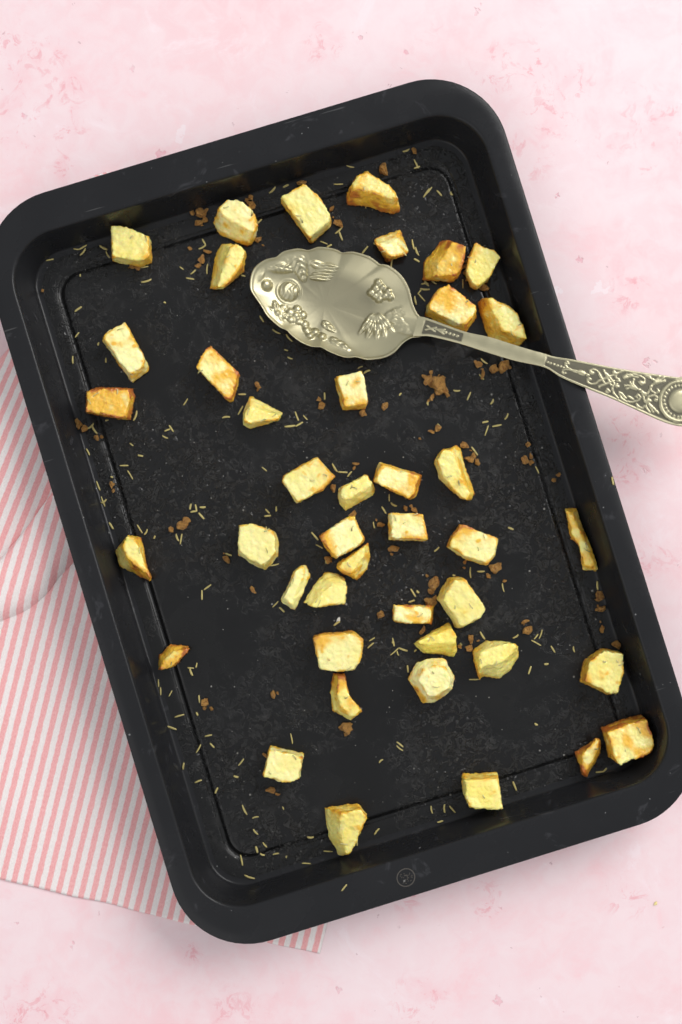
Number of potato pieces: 42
